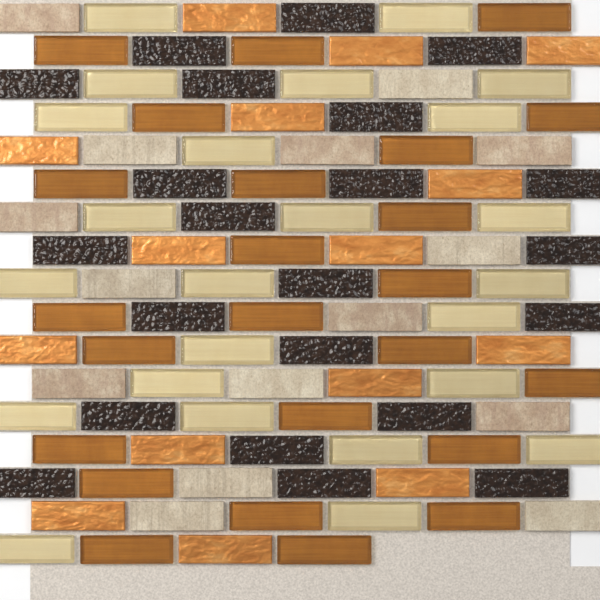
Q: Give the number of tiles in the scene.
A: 100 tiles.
